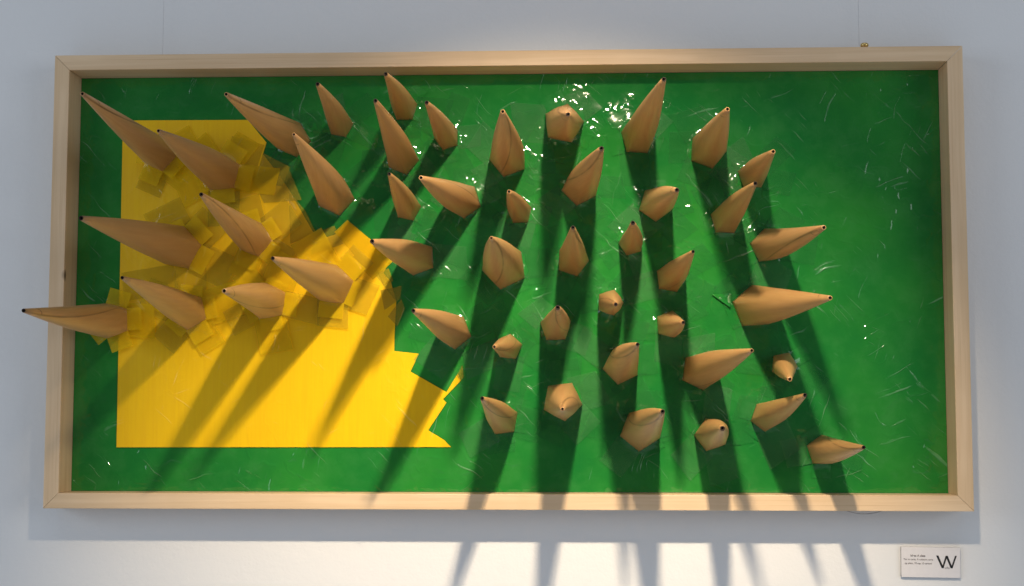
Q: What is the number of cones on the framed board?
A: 46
